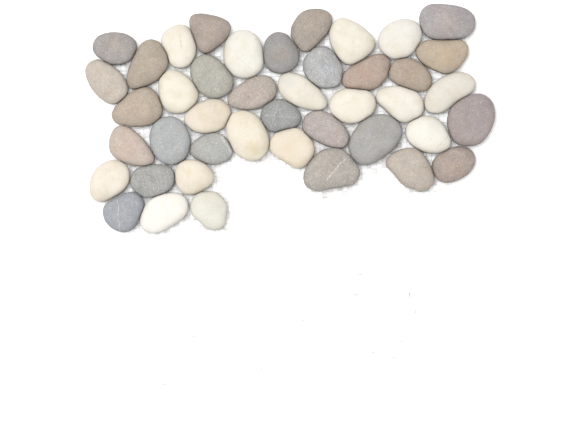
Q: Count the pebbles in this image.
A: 43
